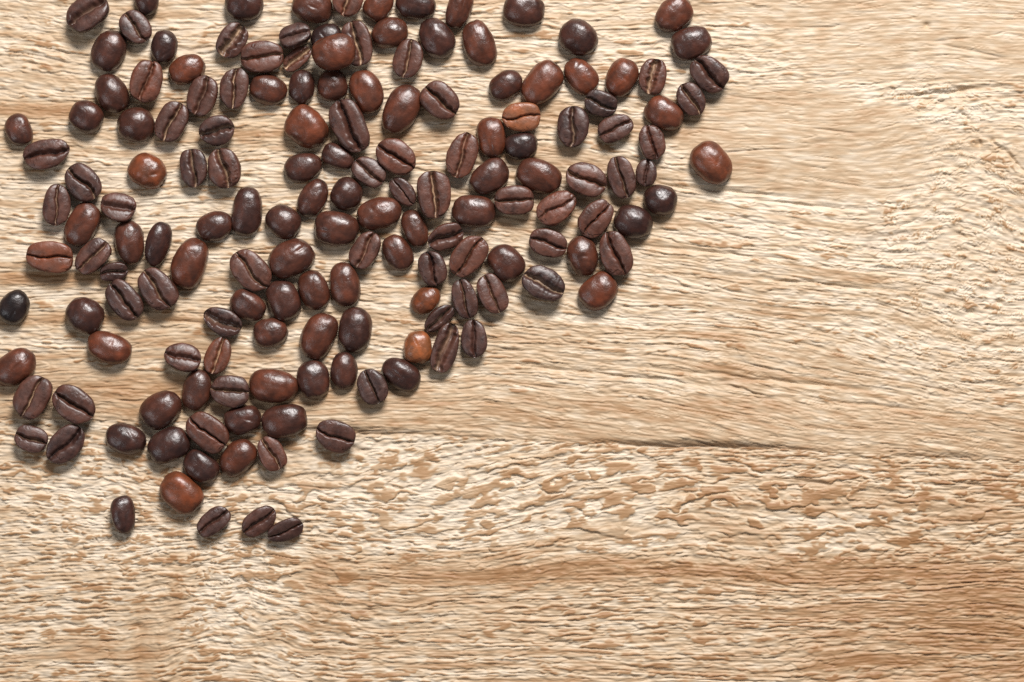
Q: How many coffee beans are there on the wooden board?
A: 162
